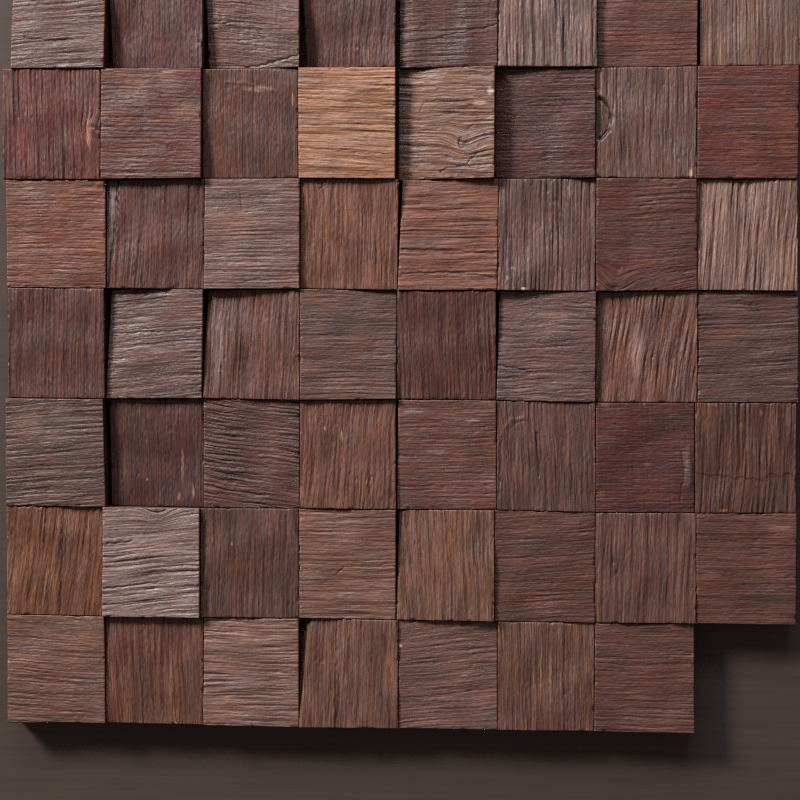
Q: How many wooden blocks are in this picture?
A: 55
